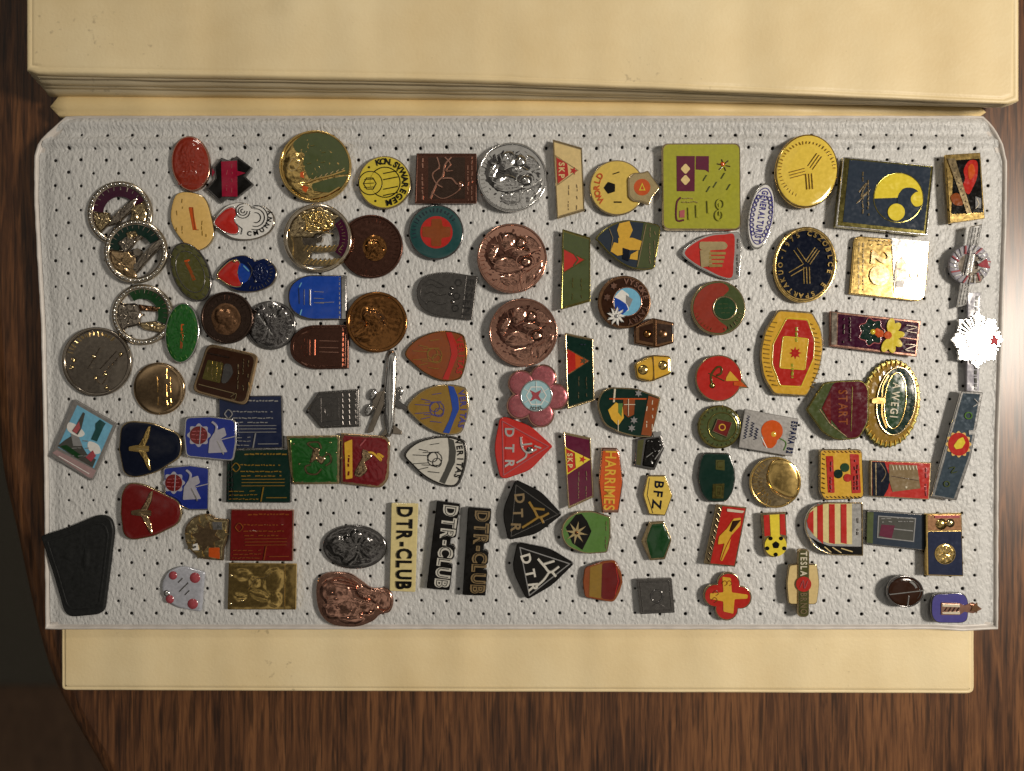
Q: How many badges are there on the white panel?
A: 105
